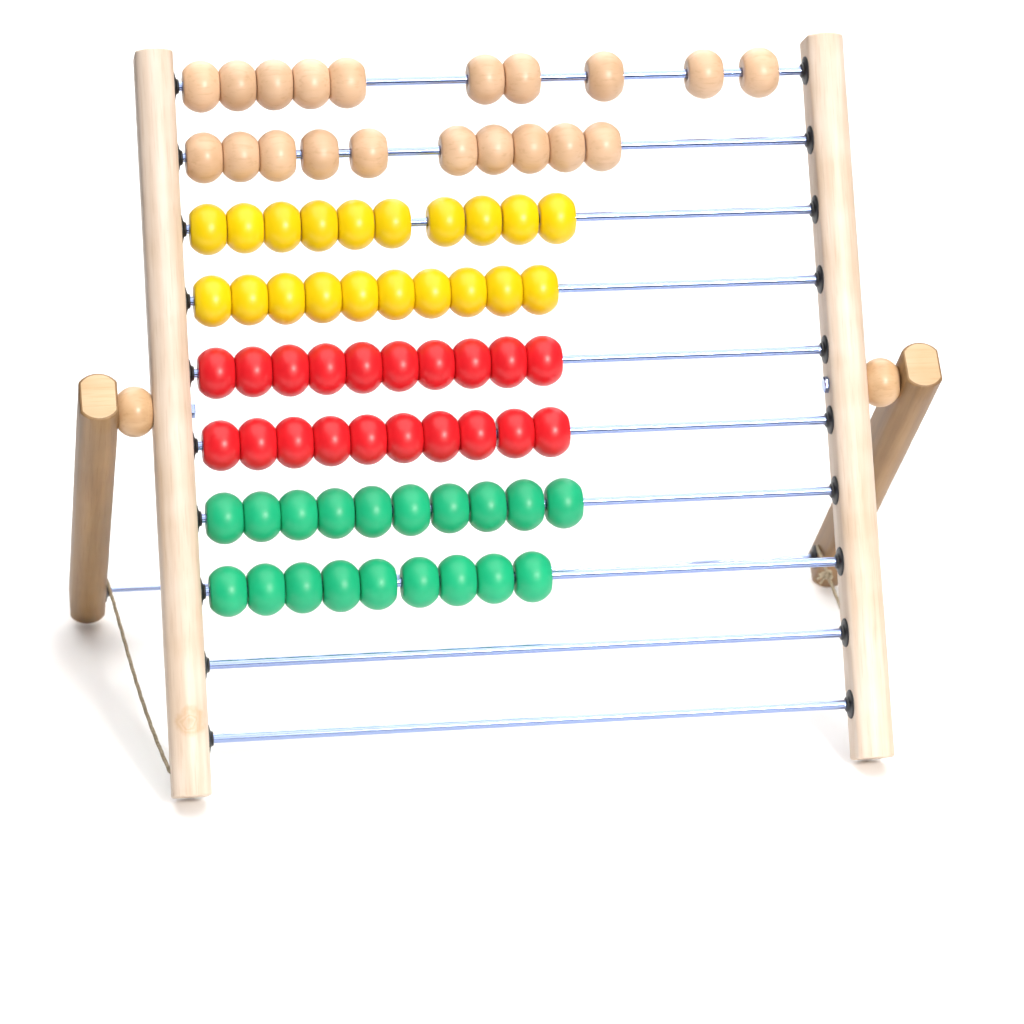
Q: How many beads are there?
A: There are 79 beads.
